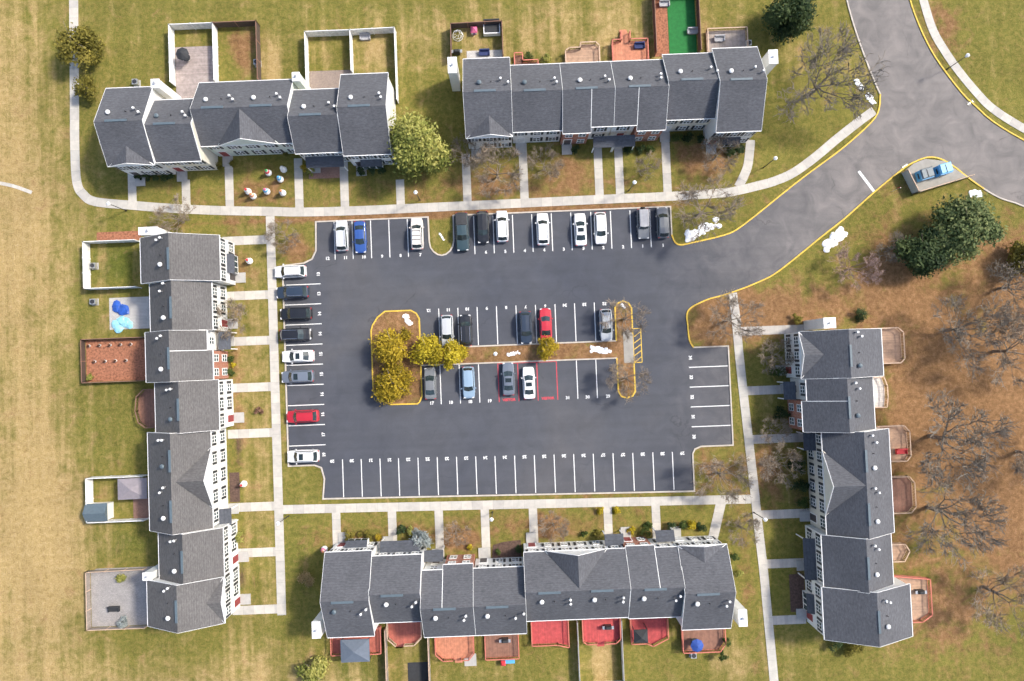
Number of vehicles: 28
